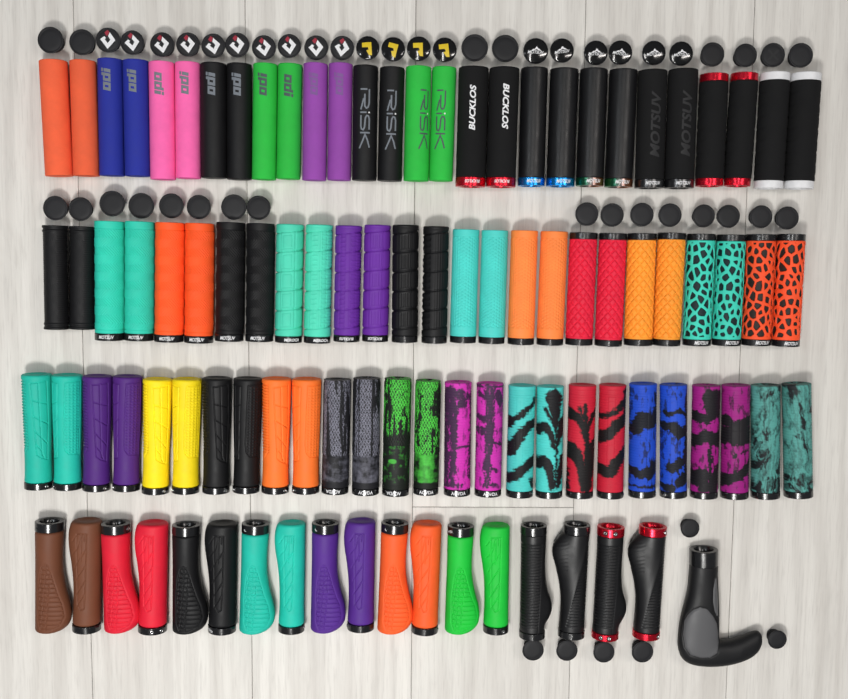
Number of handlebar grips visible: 99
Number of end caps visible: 50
